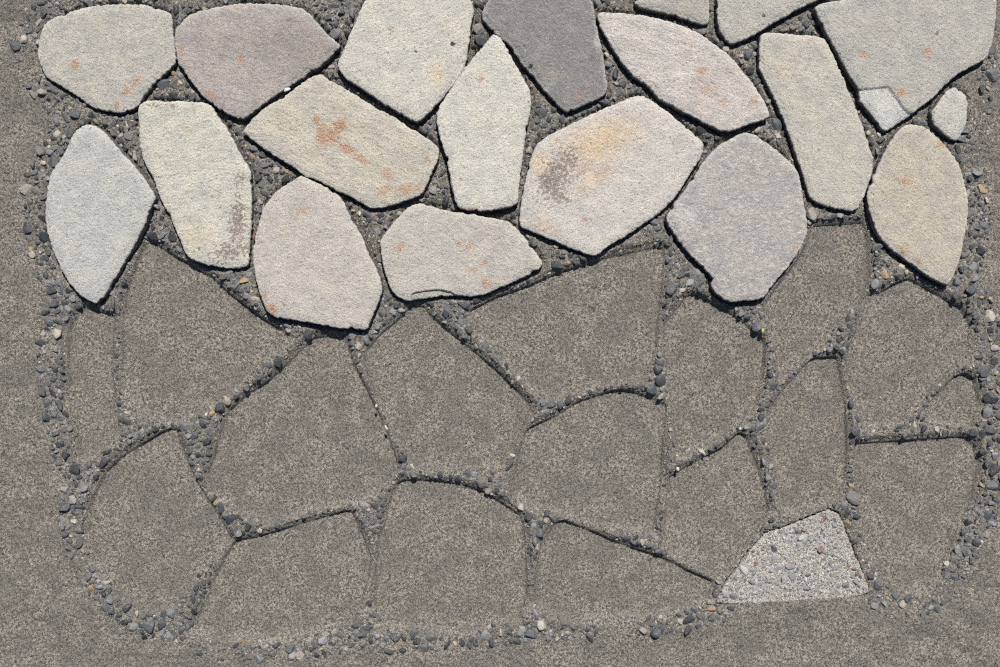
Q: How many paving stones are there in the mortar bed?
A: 19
